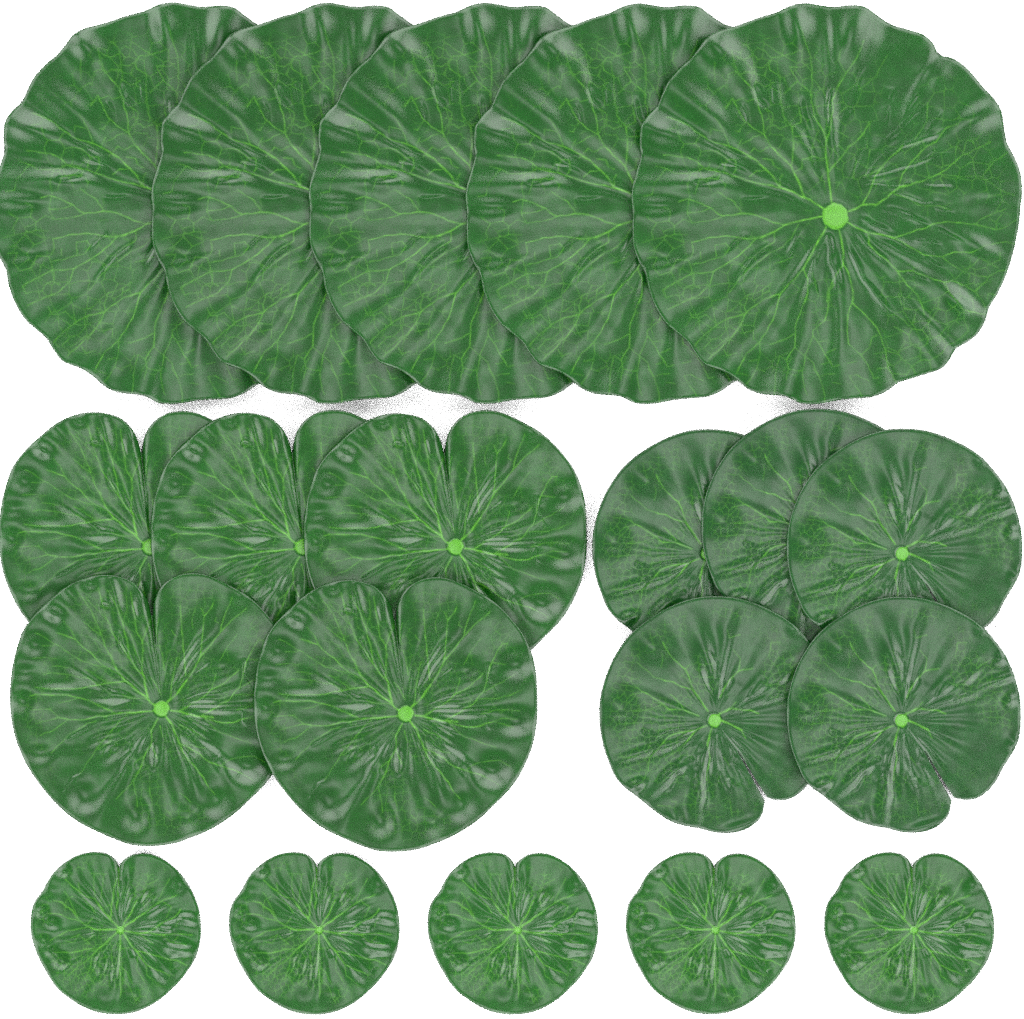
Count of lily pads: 20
